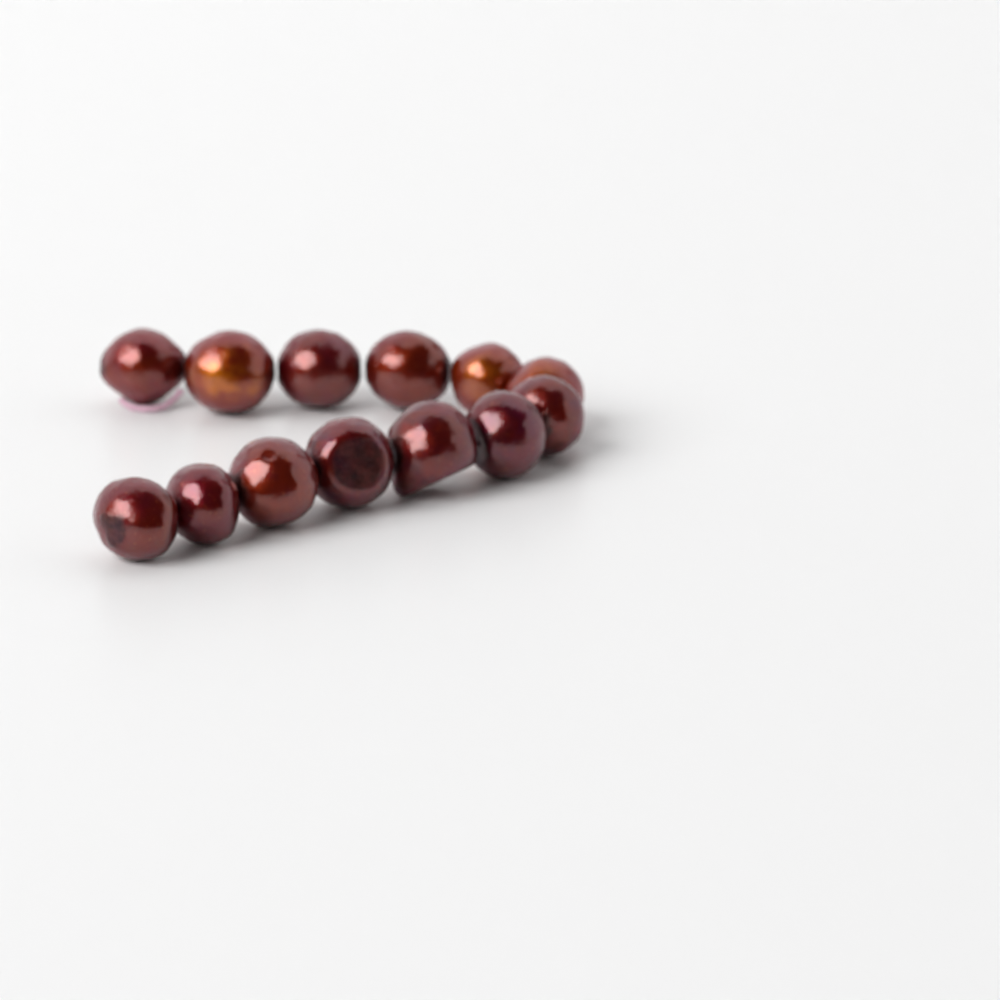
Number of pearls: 13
